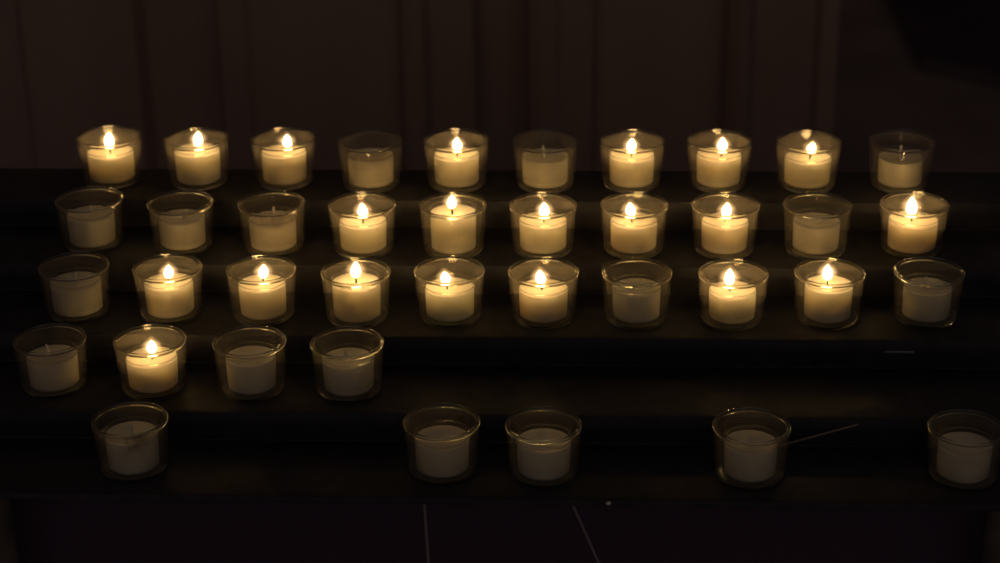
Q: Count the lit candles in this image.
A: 21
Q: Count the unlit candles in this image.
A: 18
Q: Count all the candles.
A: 39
